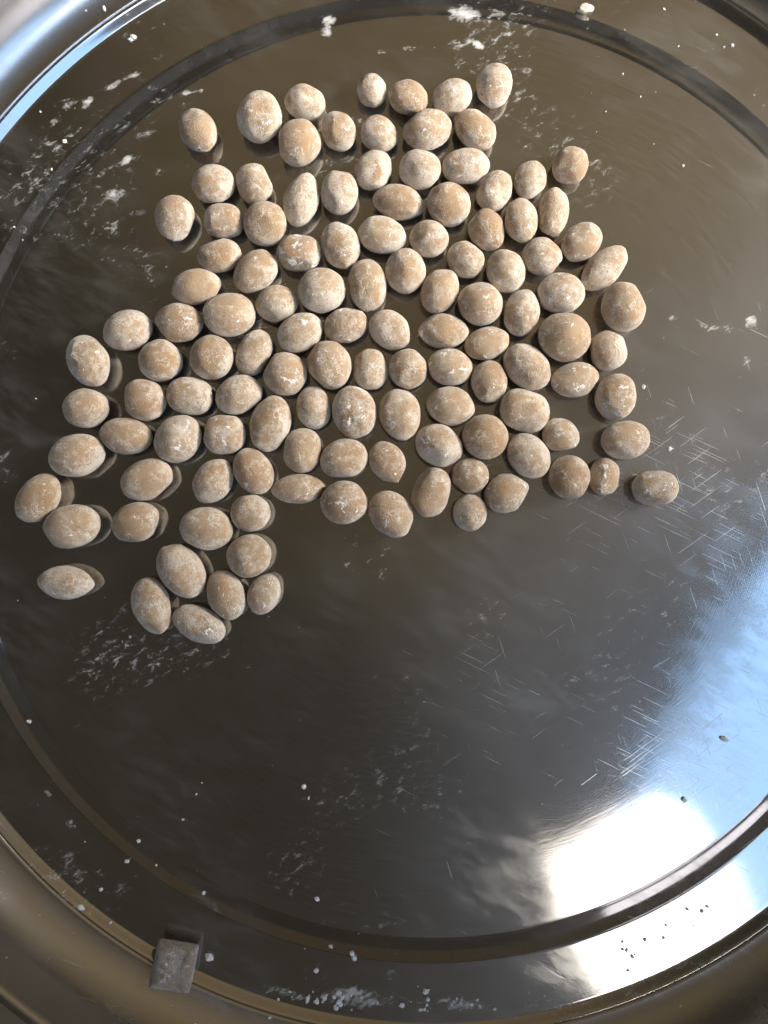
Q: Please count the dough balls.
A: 121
